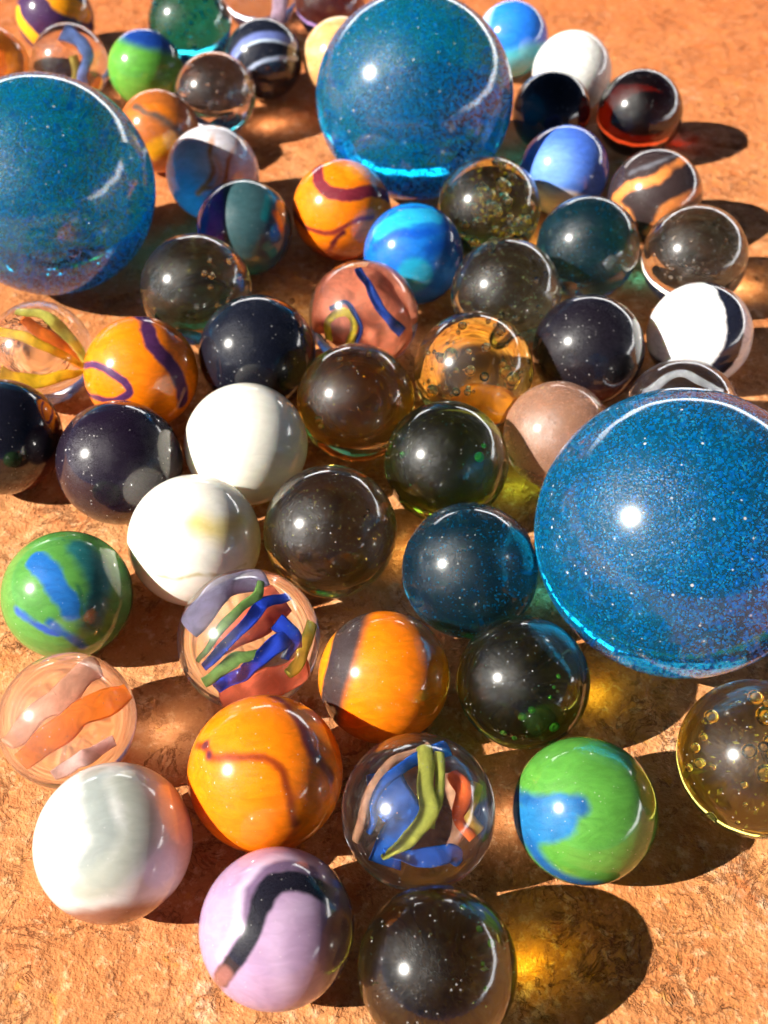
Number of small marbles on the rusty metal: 55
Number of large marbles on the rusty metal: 3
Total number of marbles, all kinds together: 58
